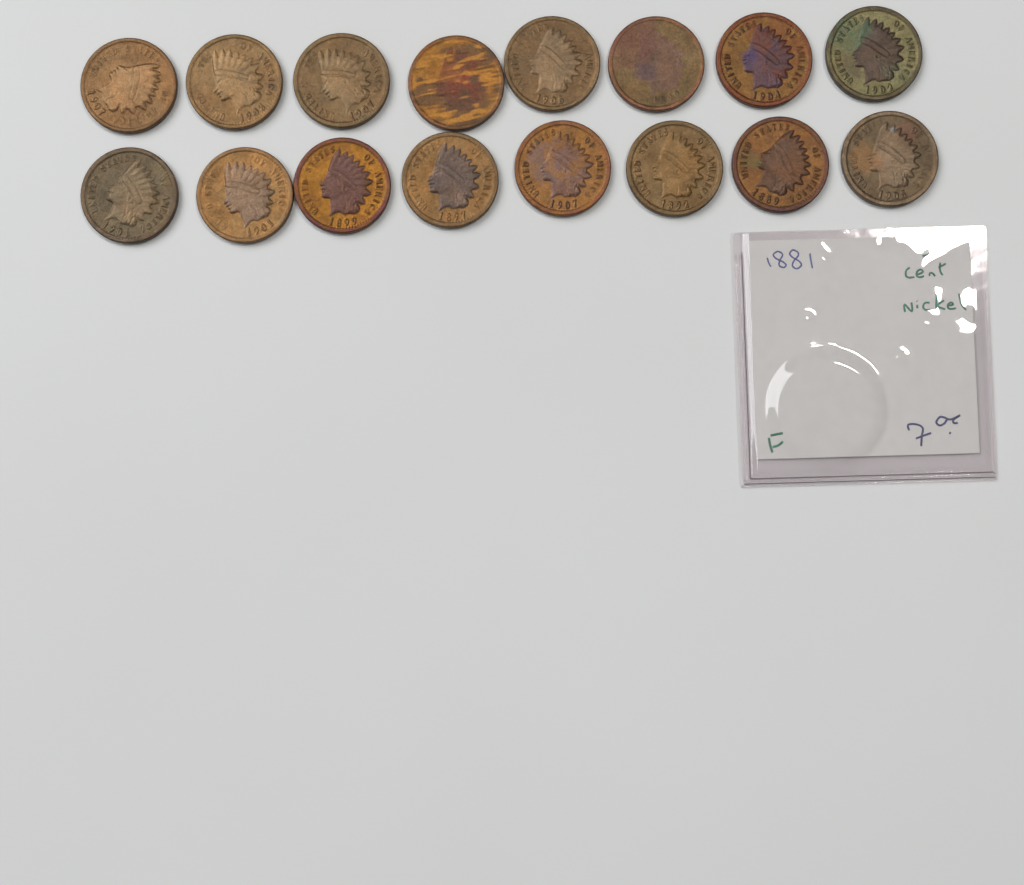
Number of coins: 16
